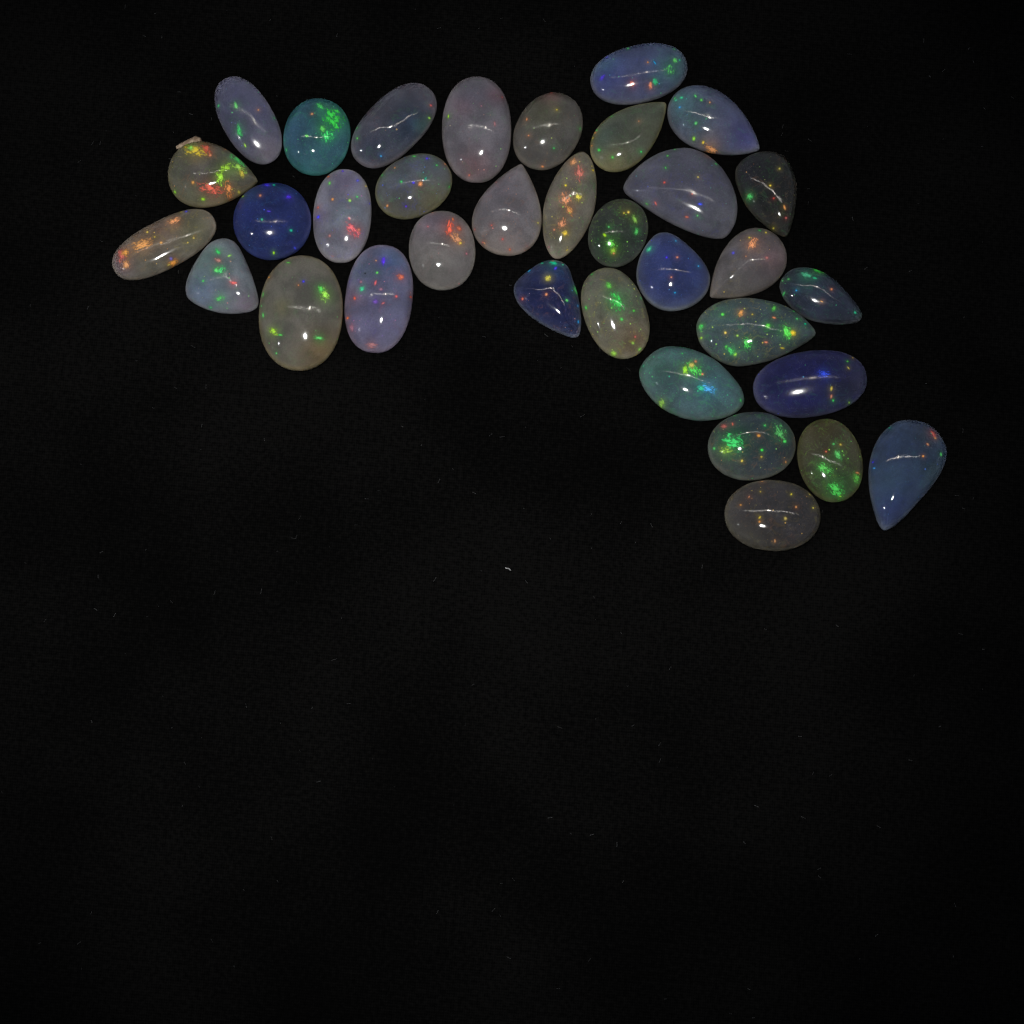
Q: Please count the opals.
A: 34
